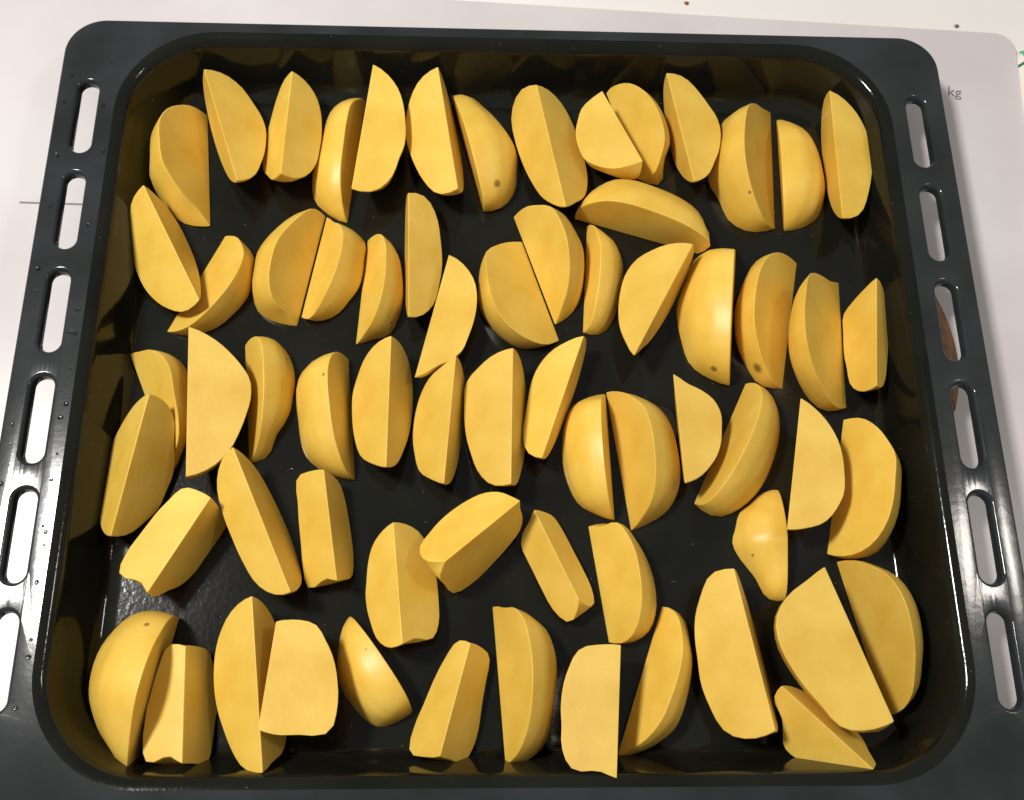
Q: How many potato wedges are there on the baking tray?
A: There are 66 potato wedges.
